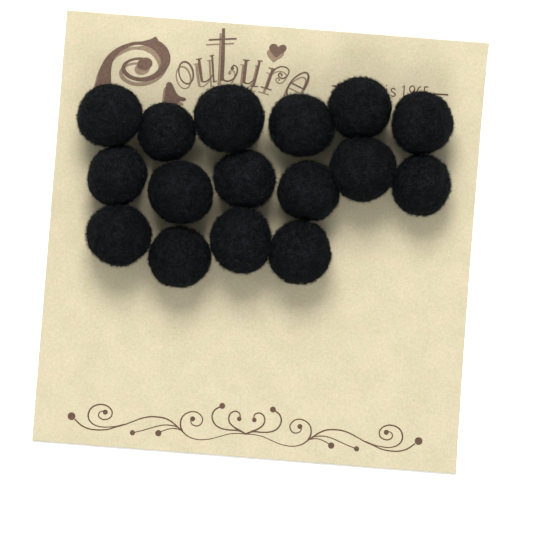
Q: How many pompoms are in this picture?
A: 16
